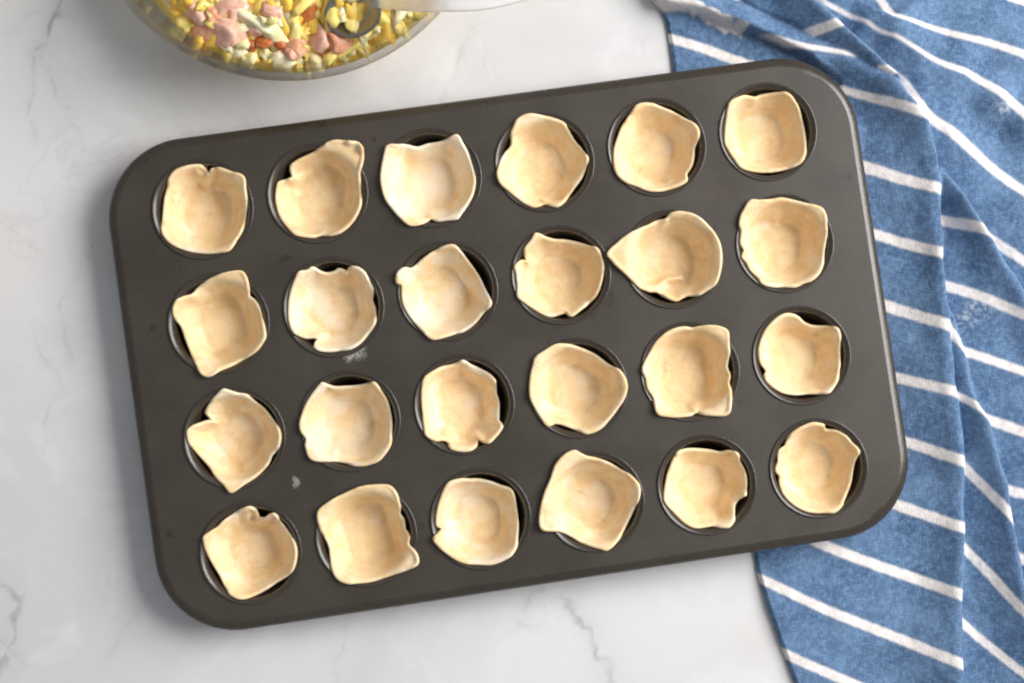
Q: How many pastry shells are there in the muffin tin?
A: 24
